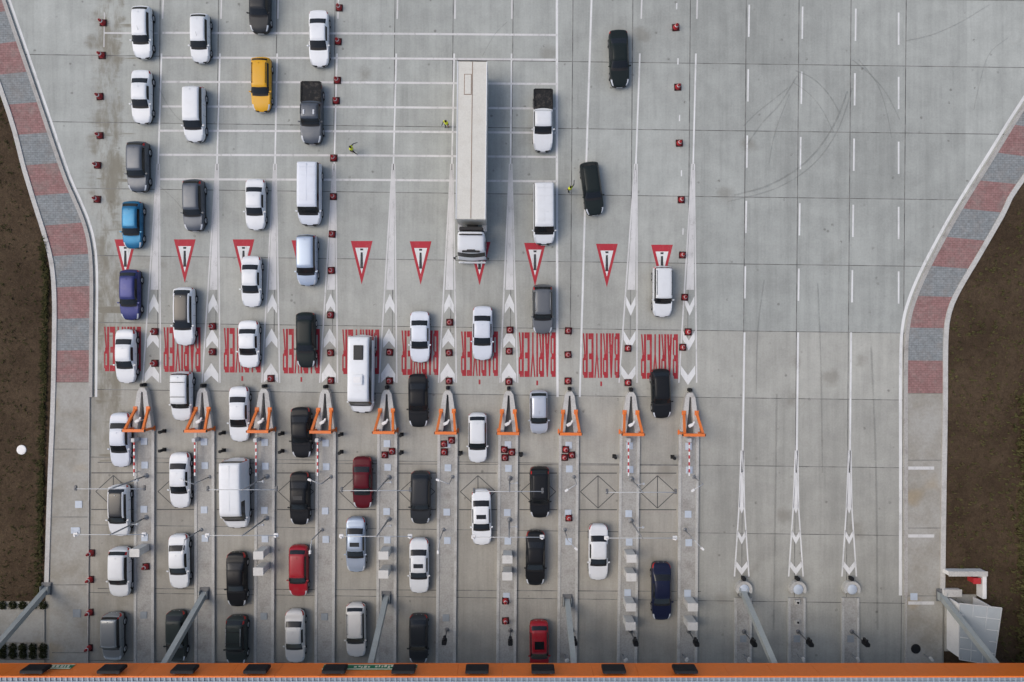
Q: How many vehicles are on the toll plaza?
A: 62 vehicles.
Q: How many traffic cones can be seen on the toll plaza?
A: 62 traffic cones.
